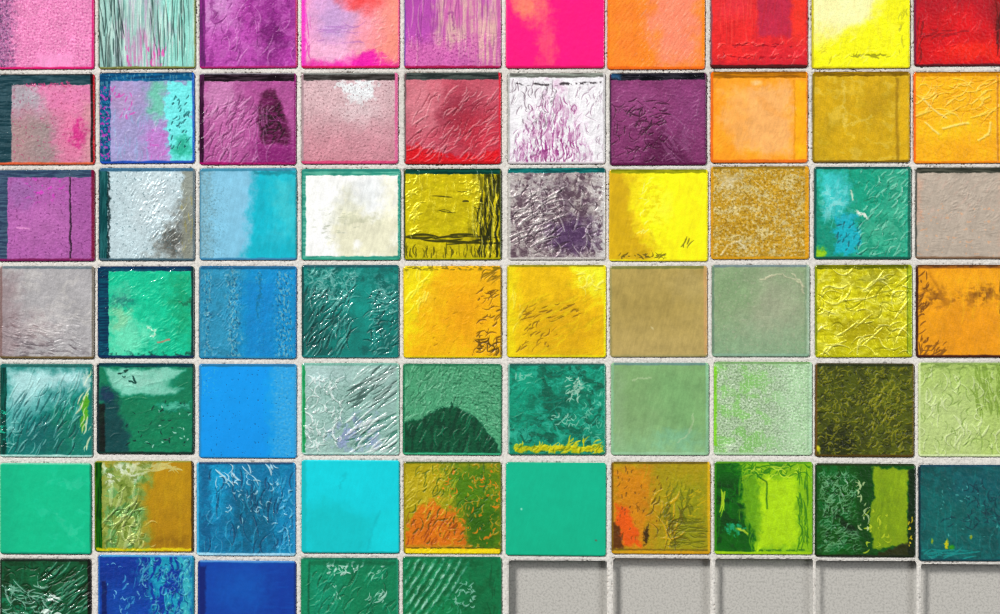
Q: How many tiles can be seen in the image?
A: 65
